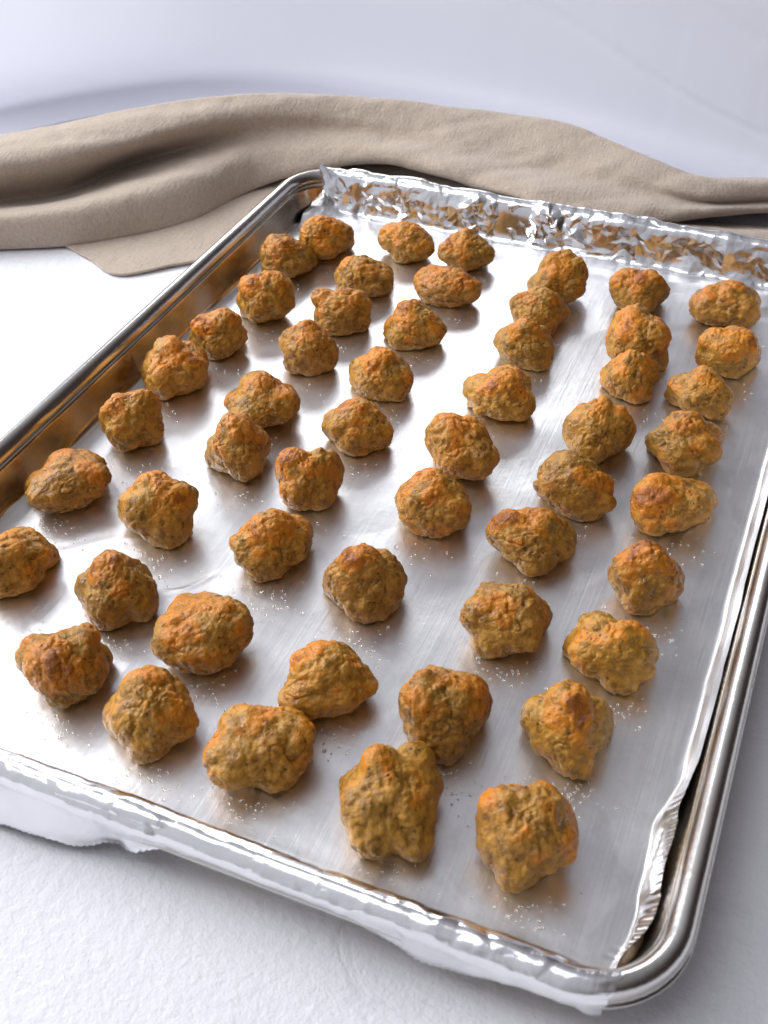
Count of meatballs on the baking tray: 53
